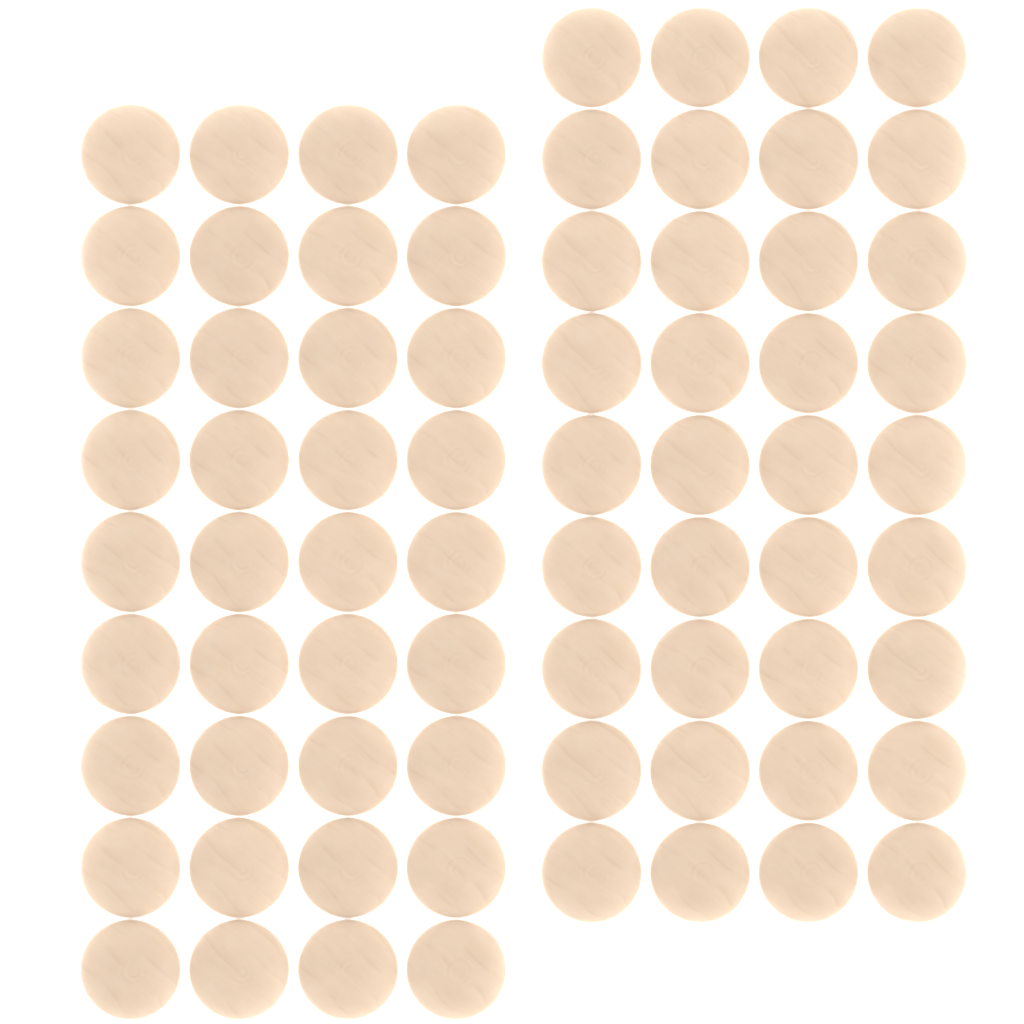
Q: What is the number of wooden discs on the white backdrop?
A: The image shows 72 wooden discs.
